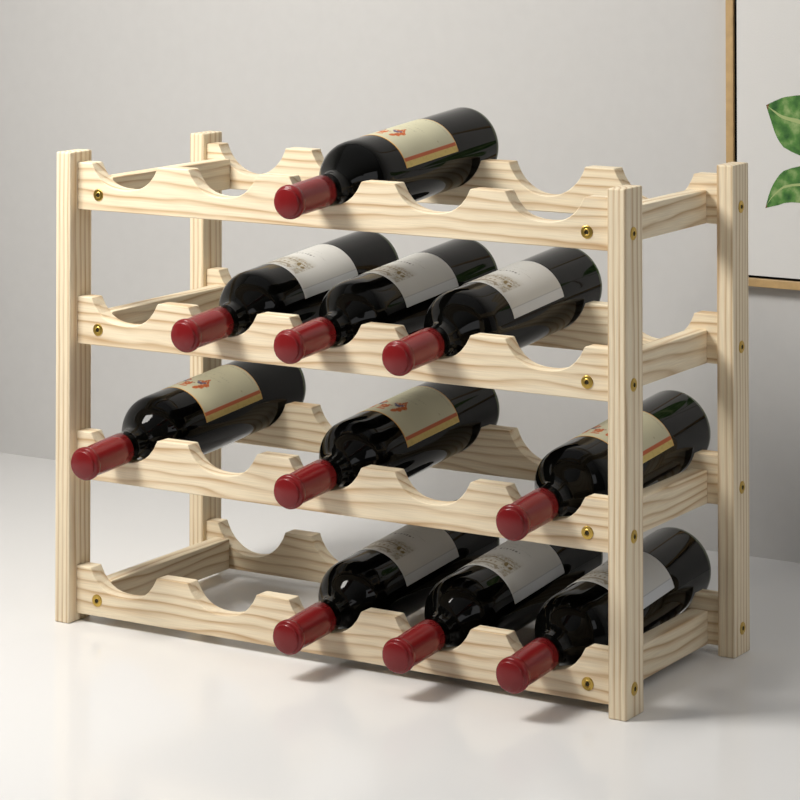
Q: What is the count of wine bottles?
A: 10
